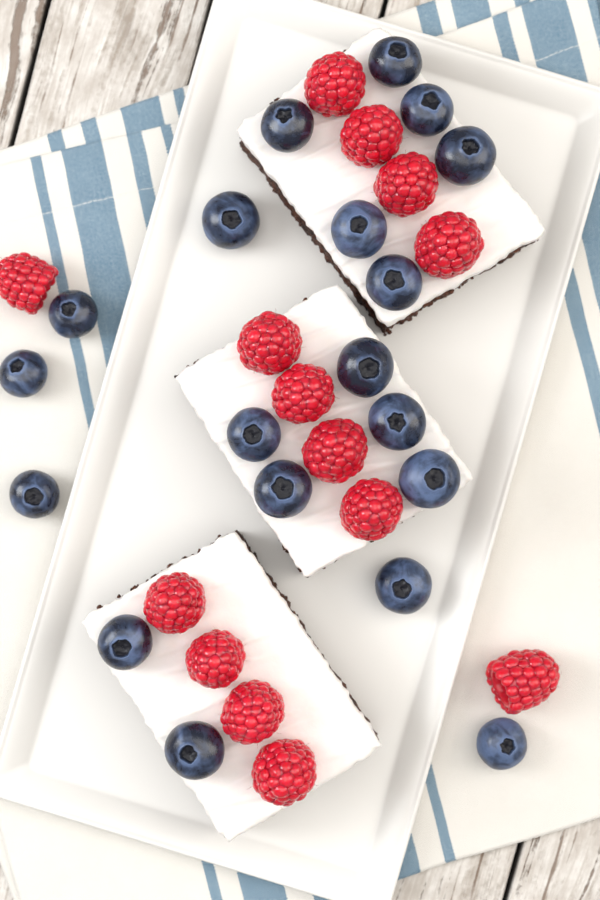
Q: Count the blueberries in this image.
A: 19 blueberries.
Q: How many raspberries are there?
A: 14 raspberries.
